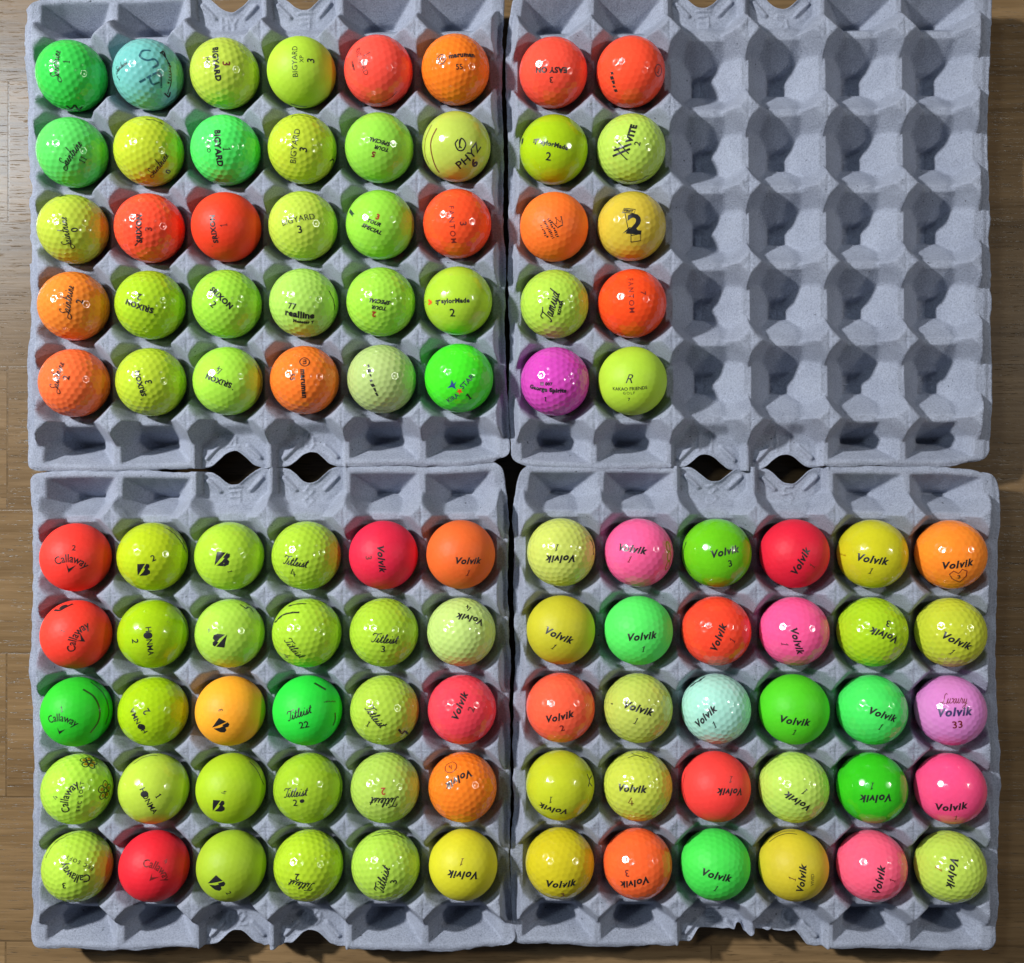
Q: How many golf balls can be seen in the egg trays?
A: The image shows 100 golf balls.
